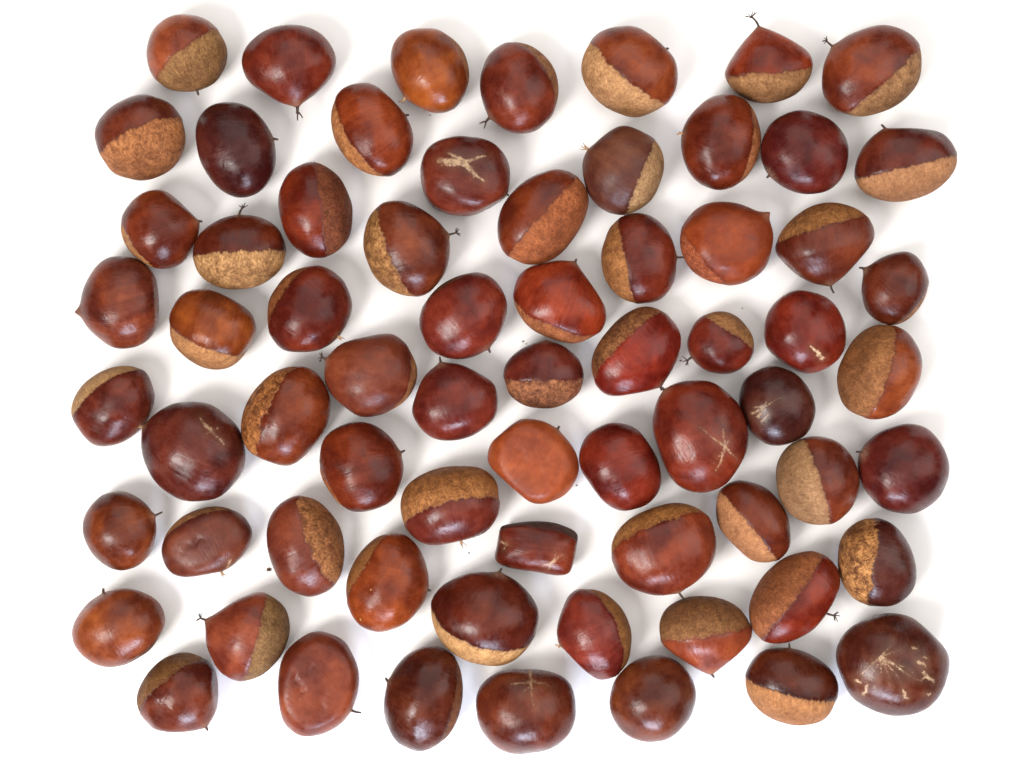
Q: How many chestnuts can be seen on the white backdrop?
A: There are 68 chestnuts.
